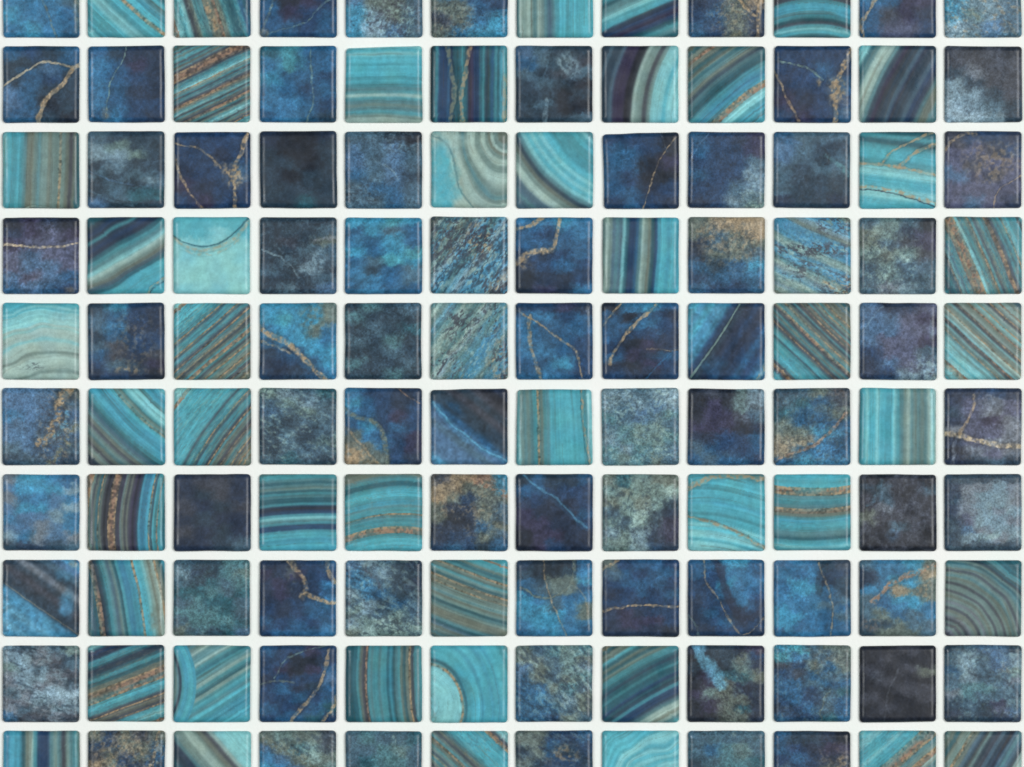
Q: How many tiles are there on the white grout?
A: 120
